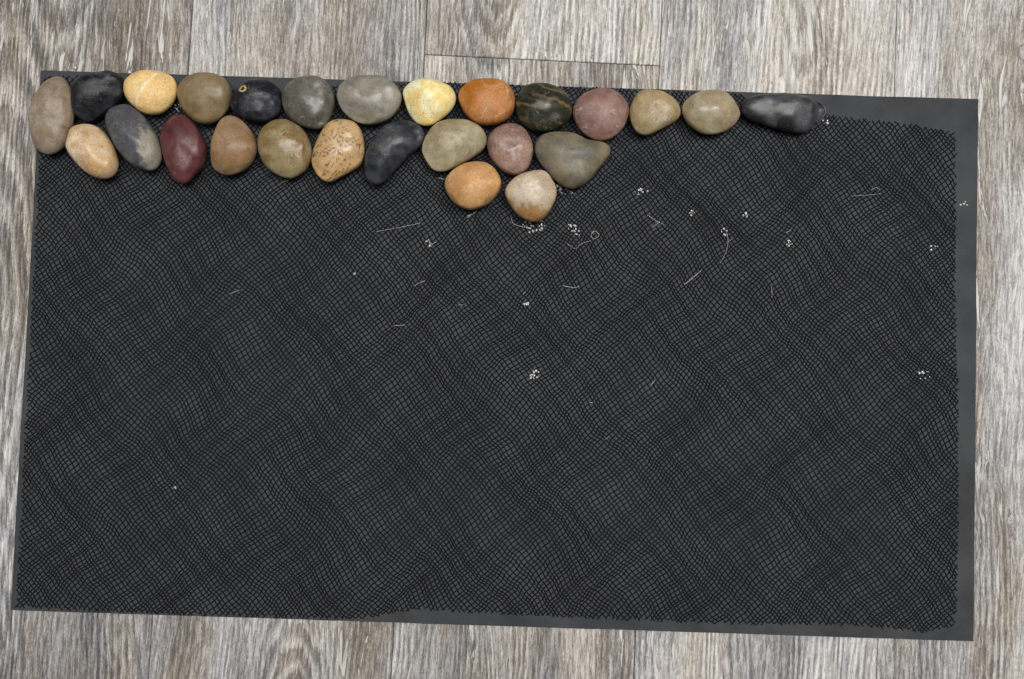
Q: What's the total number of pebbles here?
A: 26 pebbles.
